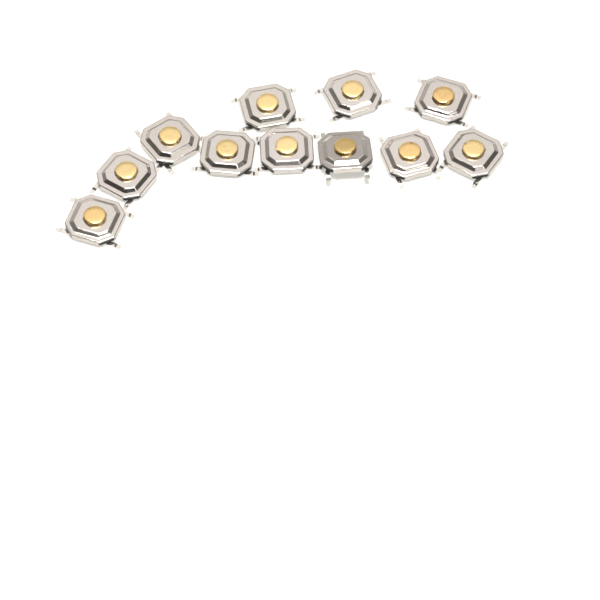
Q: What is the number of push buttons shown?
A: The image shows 11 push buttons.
